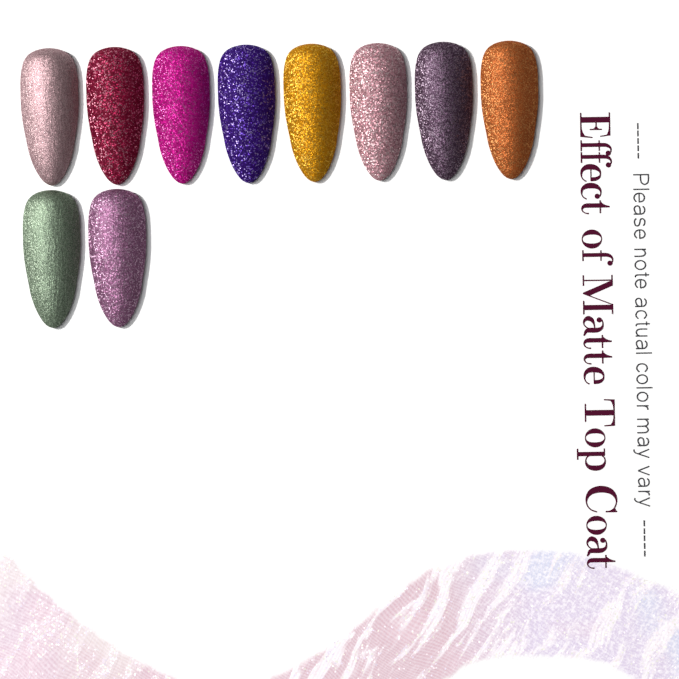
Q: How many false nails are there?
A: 10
